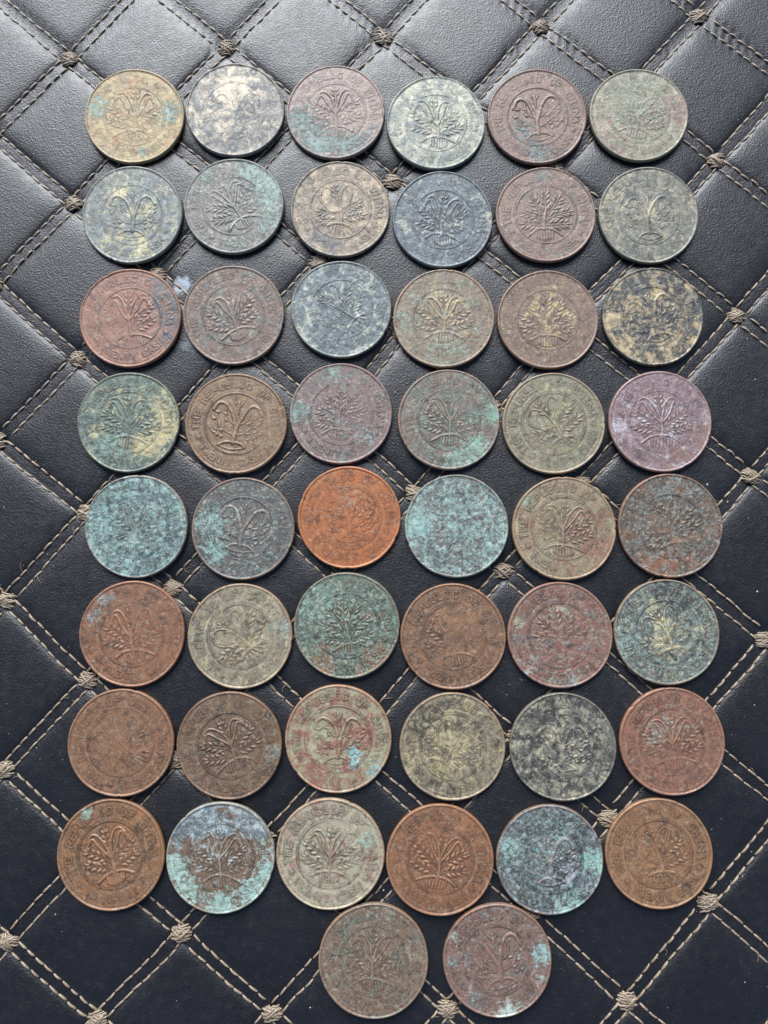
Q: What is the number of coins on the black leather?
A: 50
